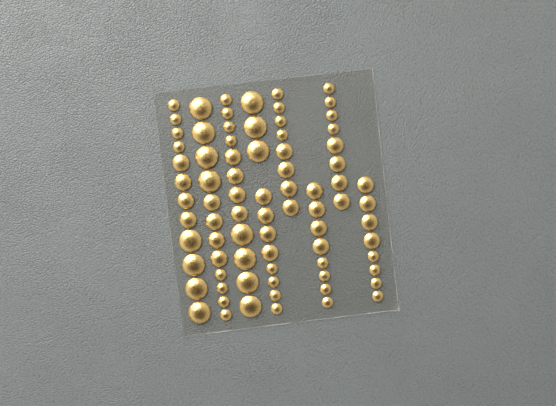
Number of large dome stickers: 15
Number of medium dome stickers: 32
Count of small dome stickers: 32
